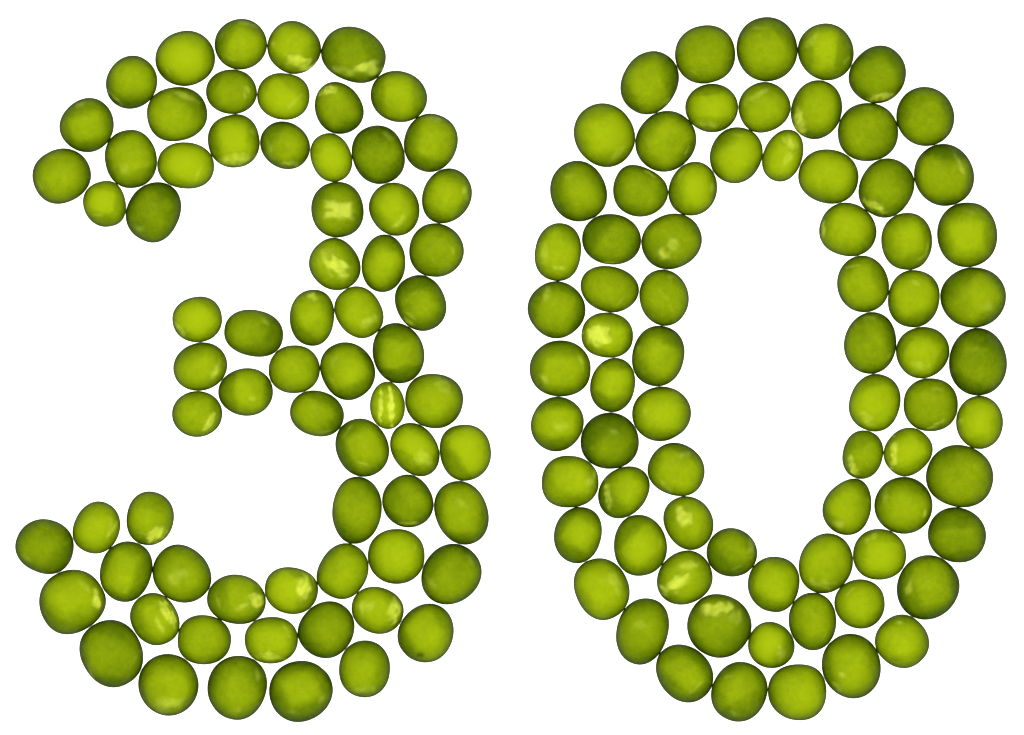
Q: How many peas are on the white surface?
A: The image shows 143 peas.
